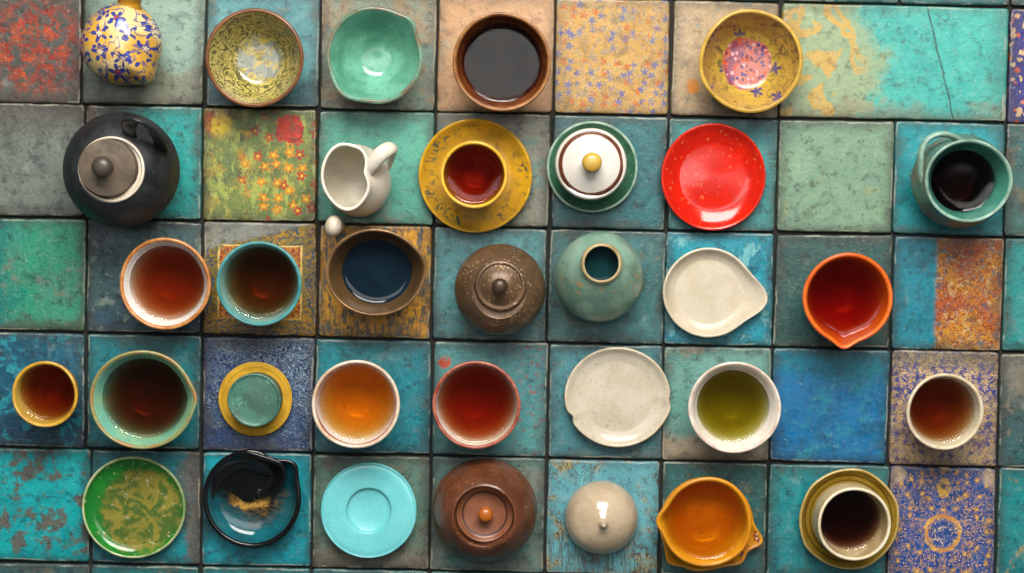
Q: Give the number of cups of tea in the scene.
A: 15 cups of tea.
